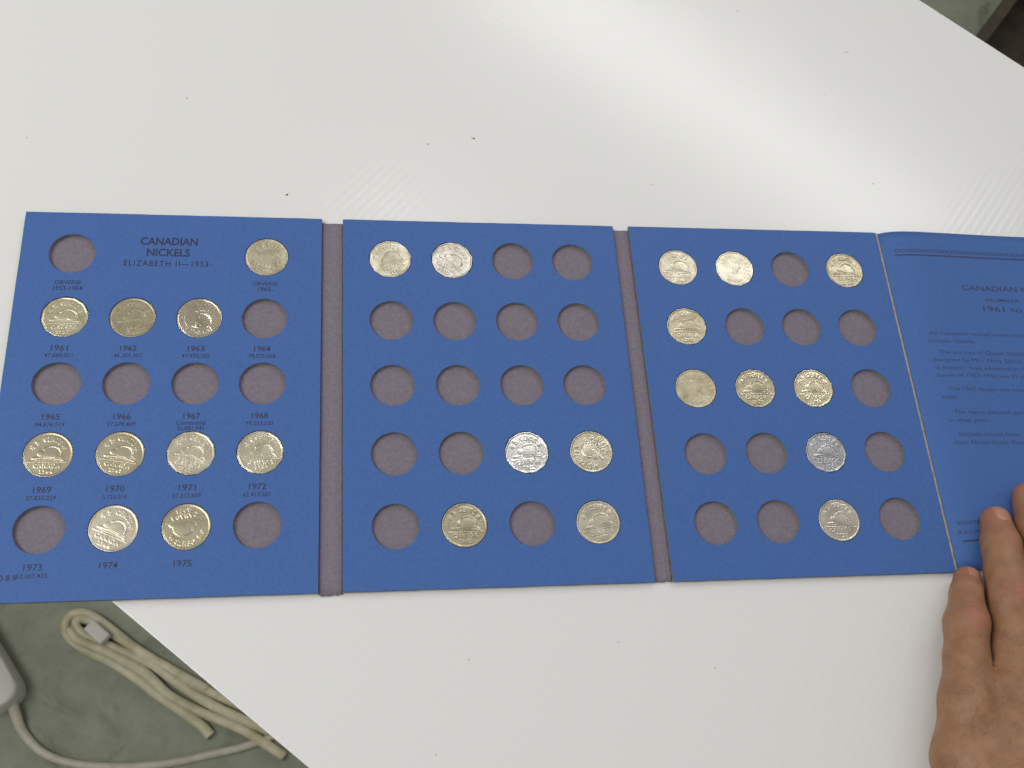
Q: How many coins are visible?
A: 25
